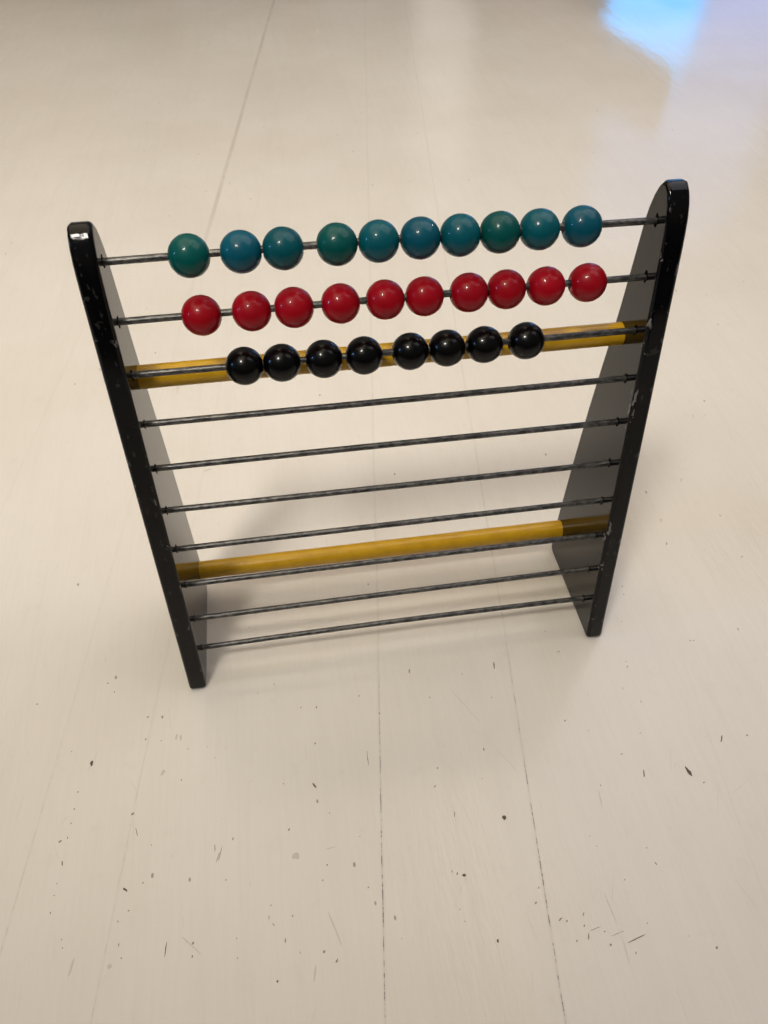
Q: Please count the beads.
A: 28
